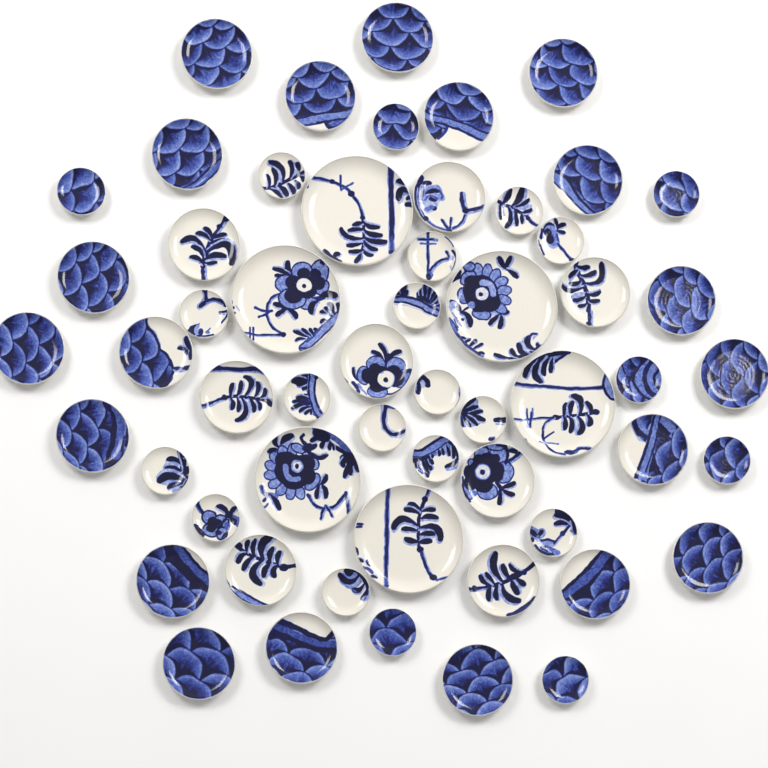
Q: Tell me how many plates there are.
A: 56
